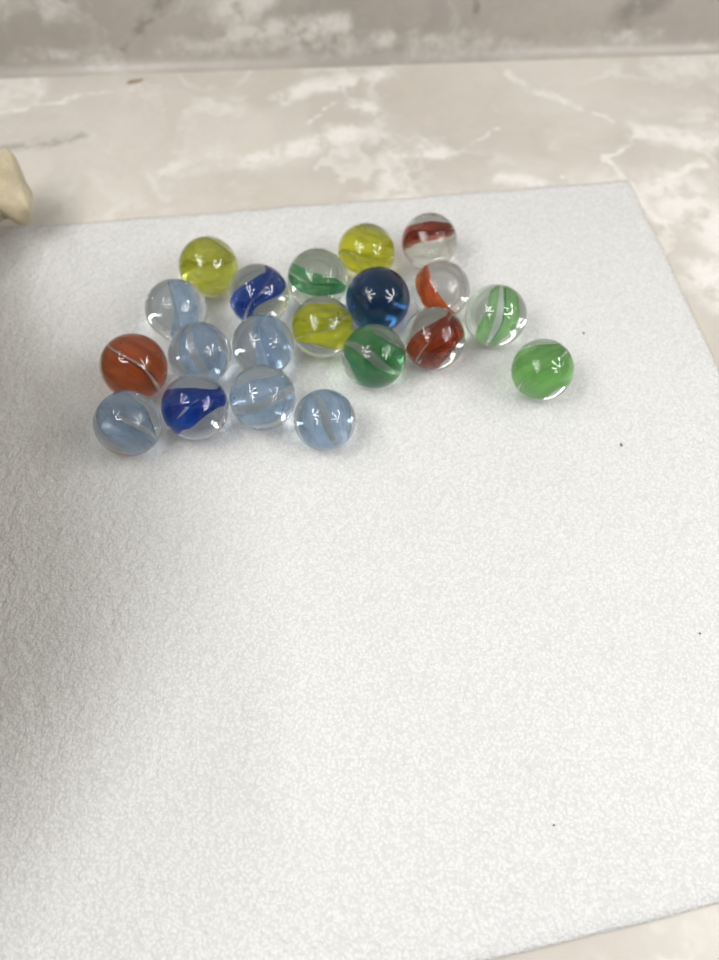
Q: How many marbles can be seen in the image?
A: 20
